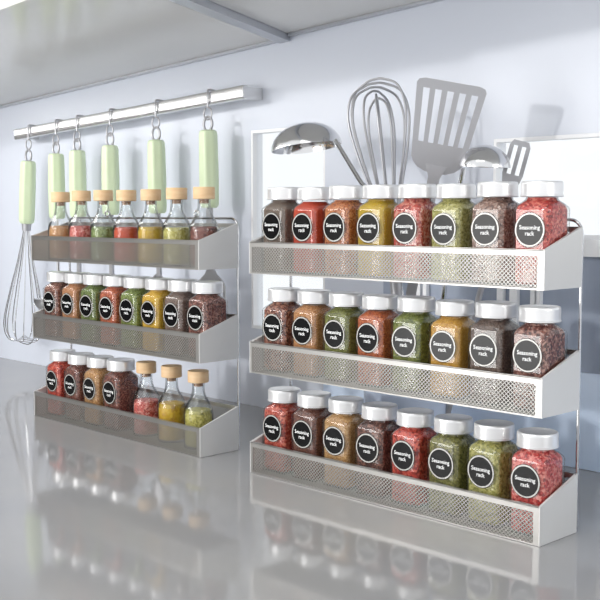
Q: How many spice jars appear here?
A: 36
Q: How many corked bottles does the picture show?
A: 10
